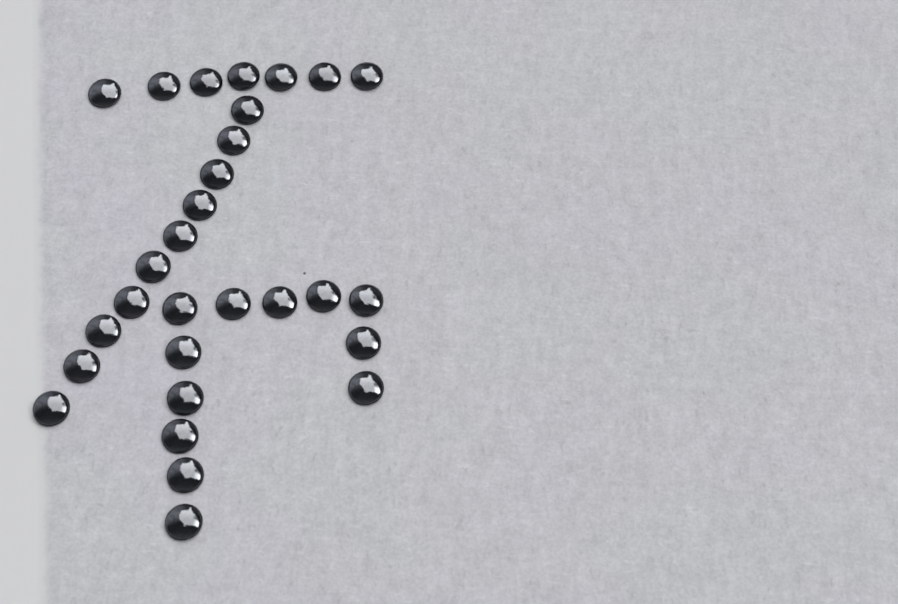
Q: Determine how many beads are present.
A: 29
